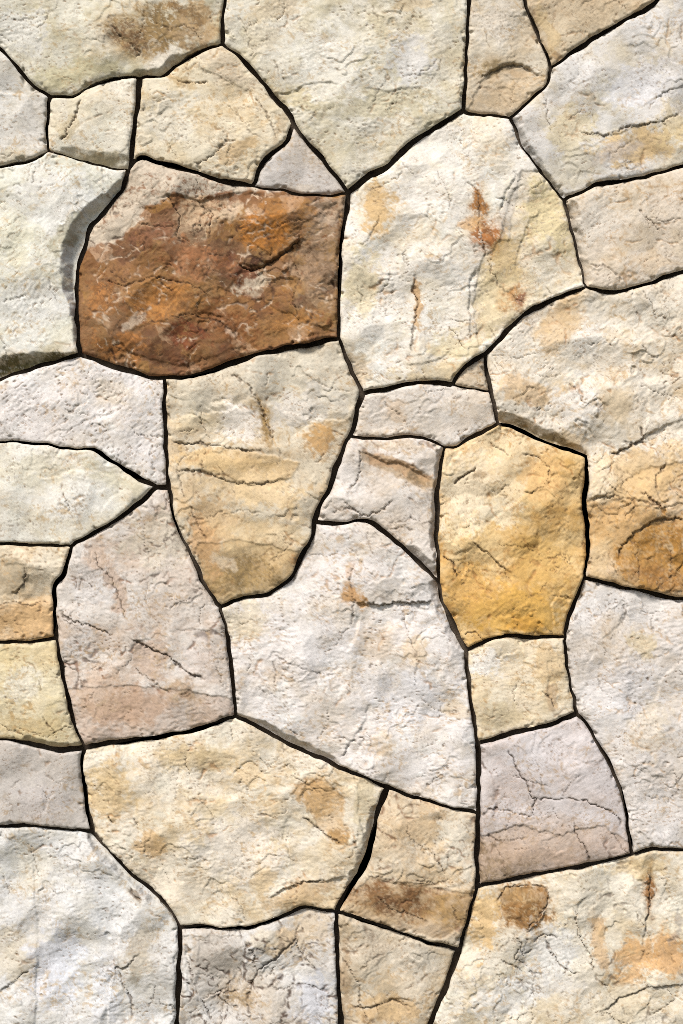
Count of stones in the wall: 35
